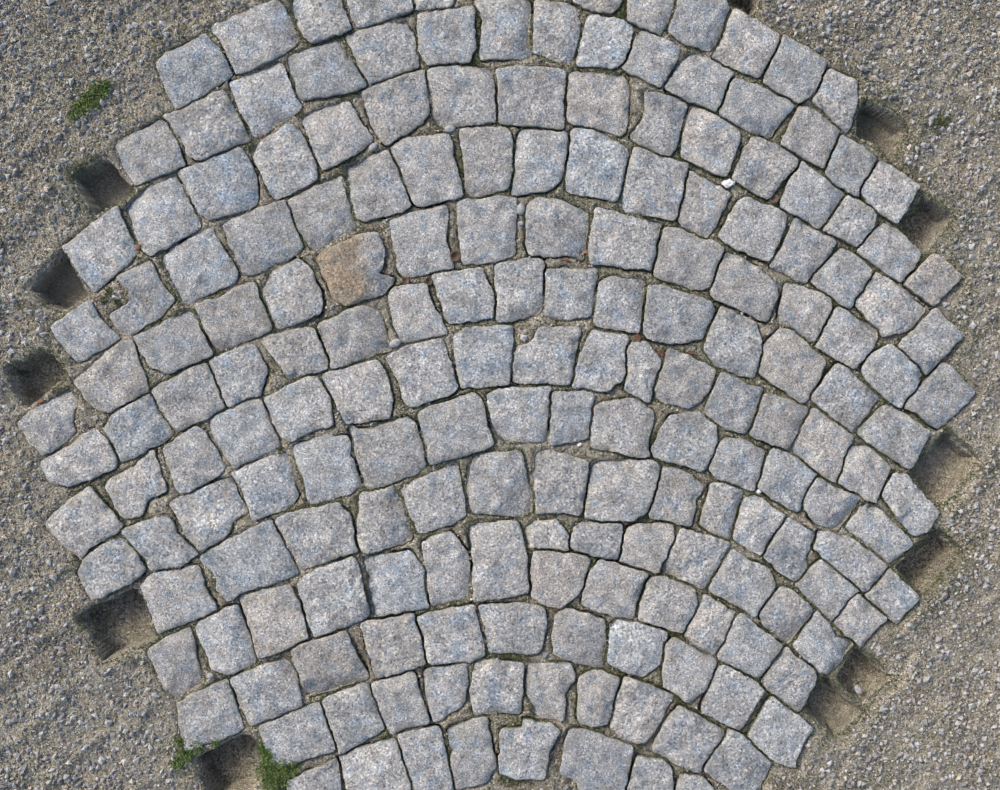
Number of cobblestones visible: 188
